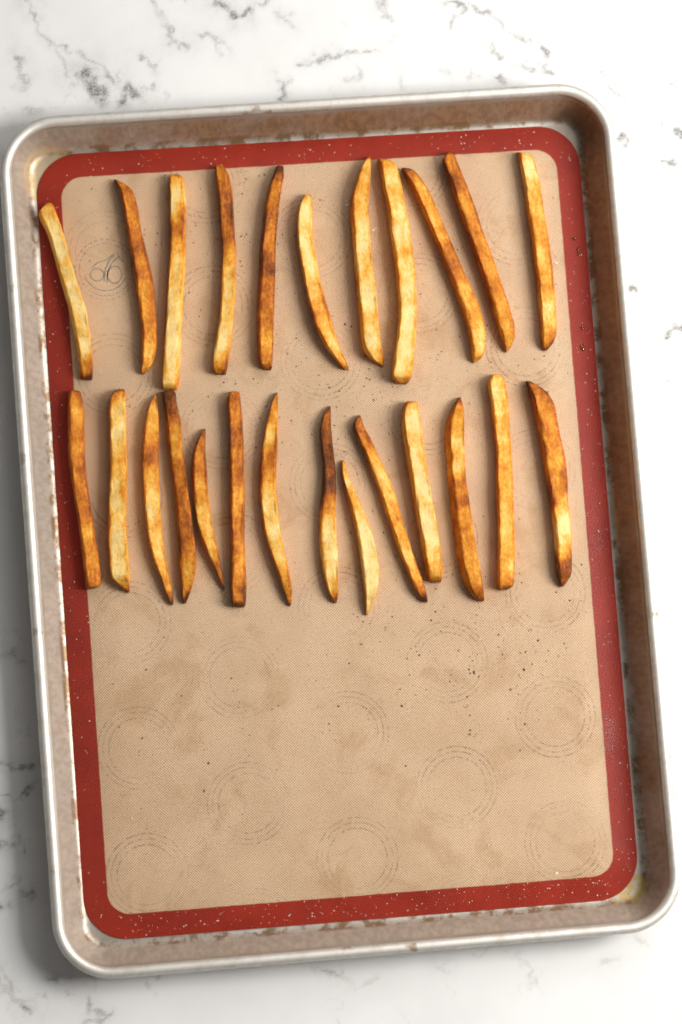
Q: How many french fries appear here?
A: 25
